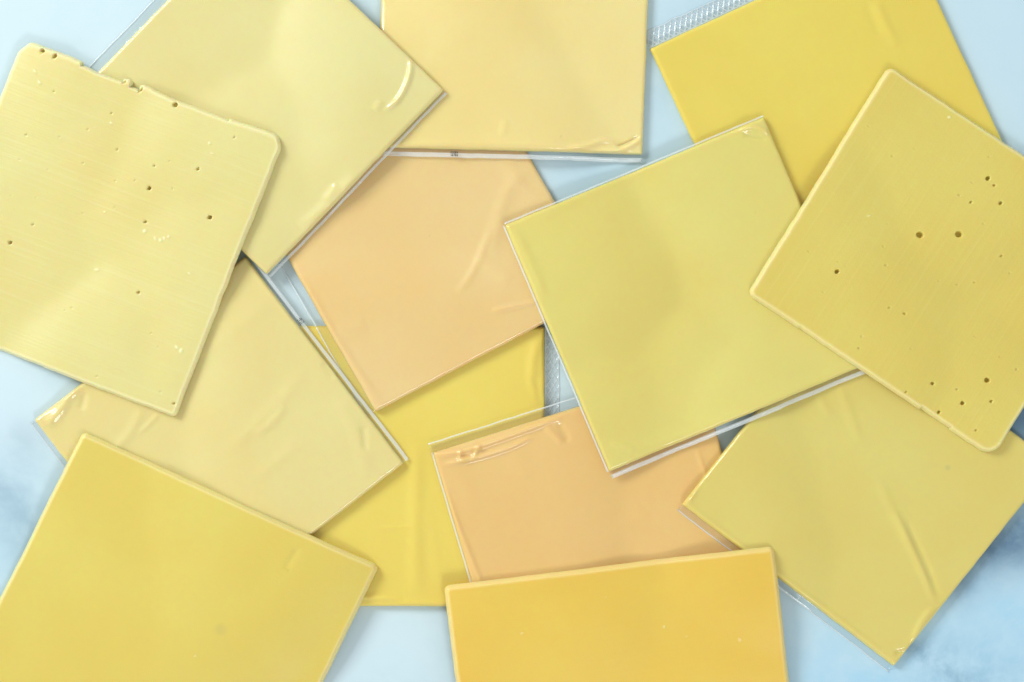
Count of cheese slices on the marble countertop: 13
